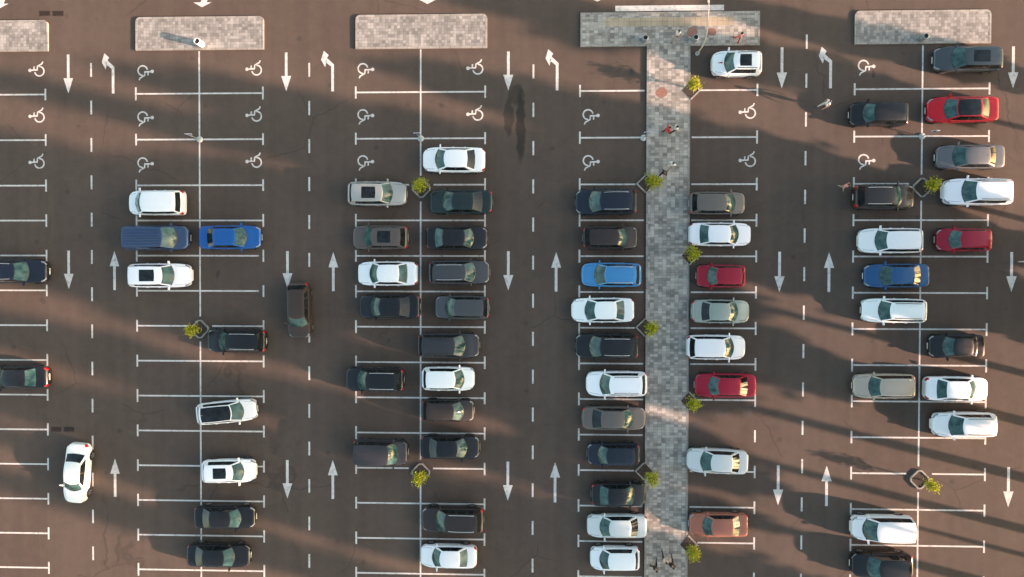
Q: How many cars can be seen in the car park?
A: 66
